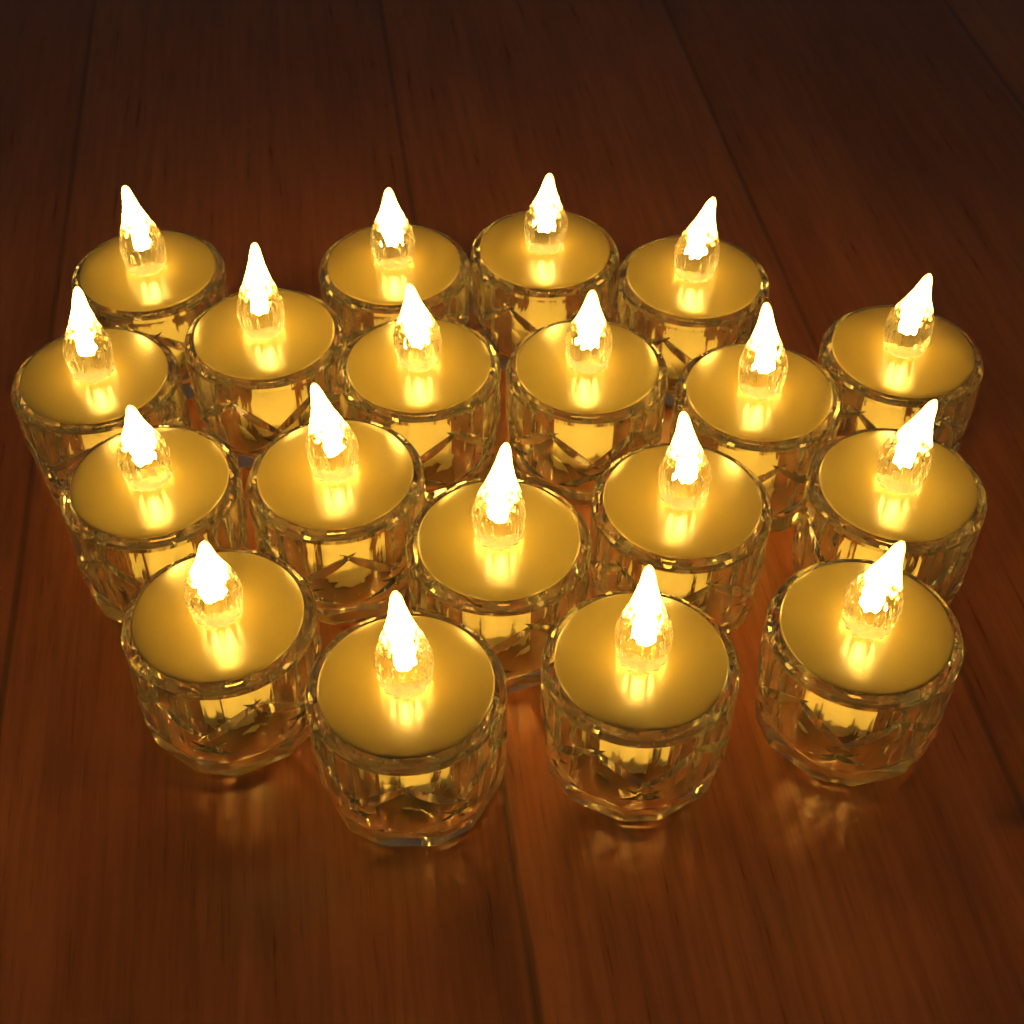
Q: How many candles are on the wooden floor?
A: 19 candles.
